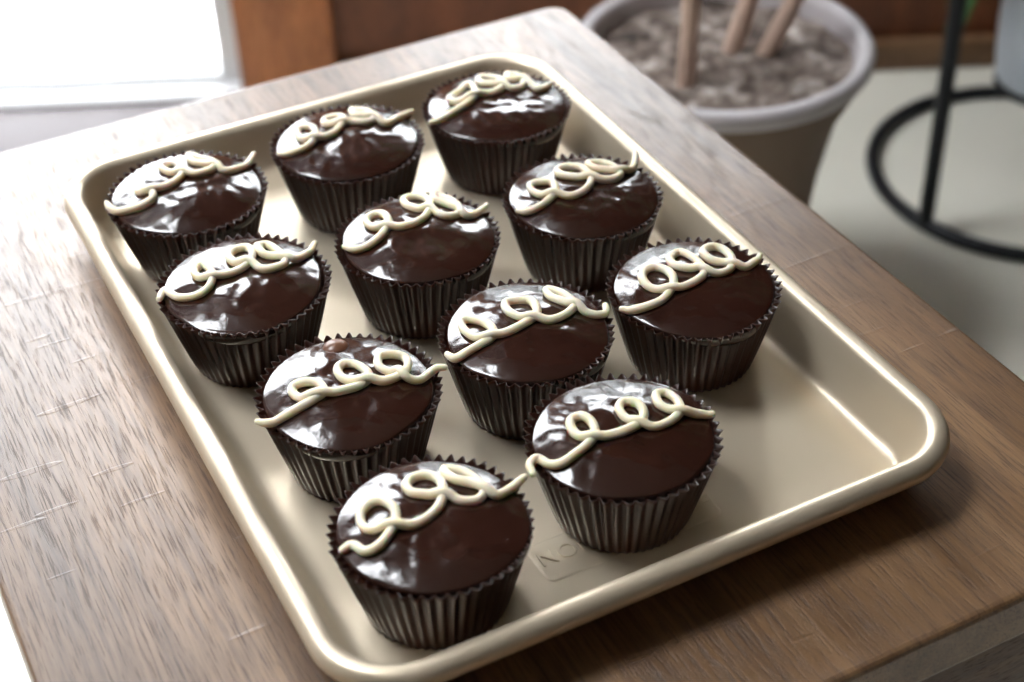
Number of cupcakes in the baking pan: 11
